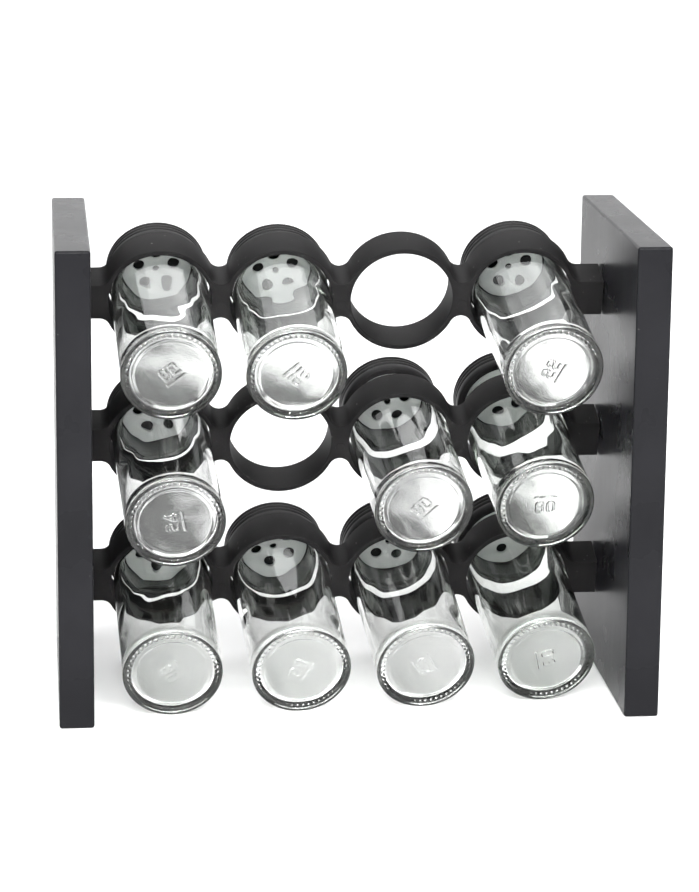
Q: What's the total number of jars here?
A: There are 10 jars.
